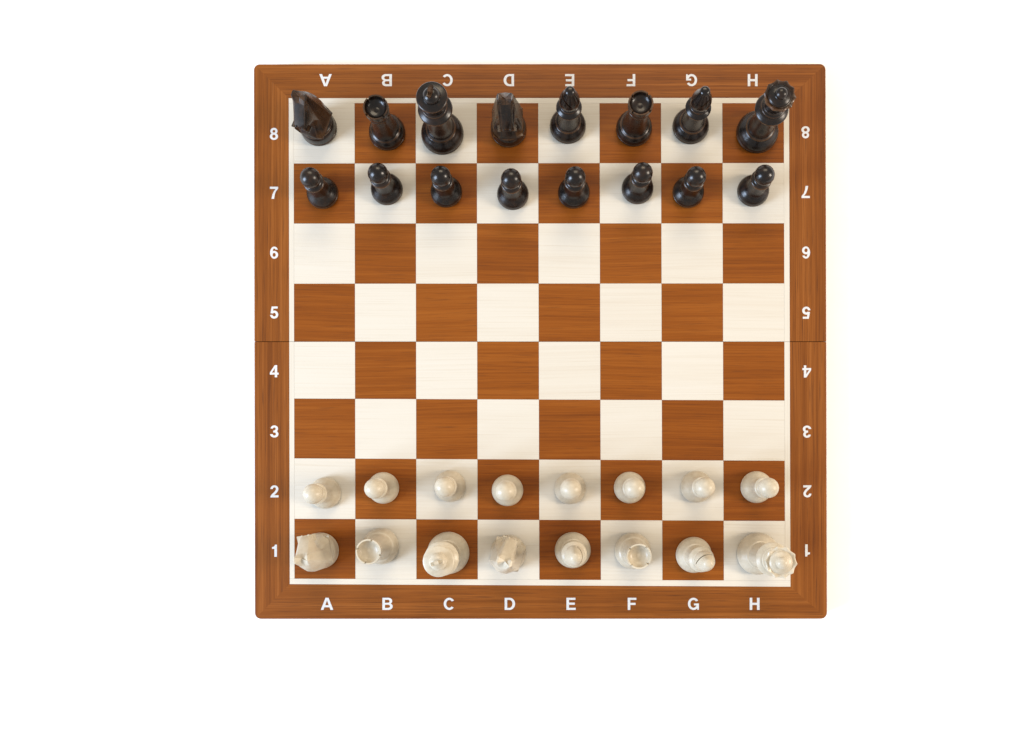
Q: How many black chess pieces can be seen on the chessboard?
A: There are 16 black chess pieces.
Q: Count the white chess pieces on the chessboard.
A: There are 16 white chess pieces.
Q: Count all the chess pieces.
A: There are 32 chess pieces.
